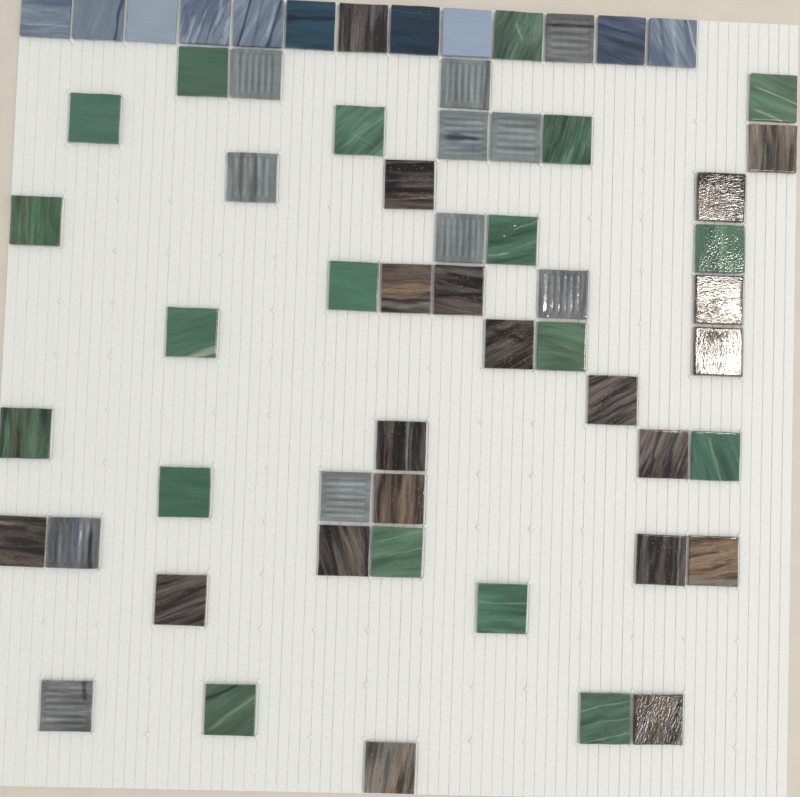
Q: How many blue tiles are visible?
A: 10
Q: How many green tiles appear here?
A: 19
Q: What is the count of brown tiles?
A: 20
